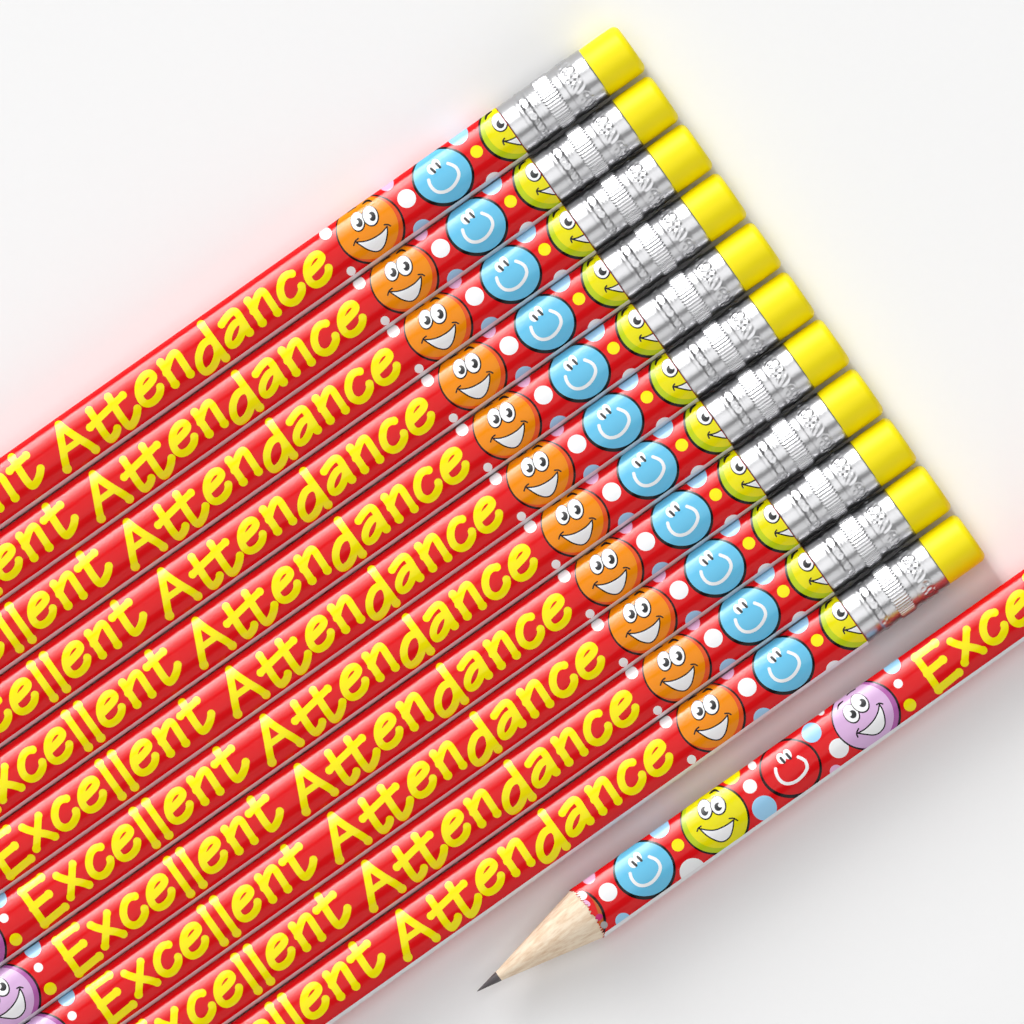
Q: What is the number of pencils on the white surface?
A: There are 12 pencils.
